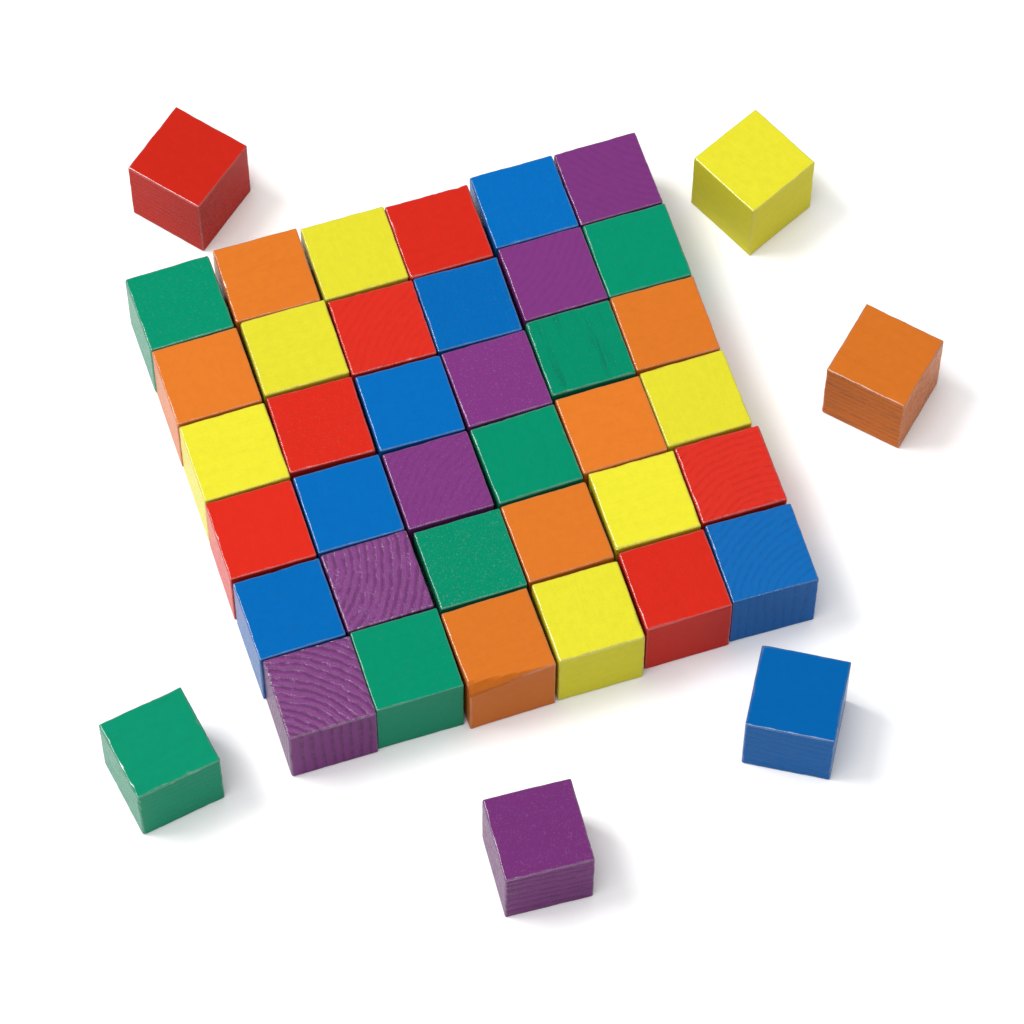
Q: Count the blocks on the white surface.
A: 42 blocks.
